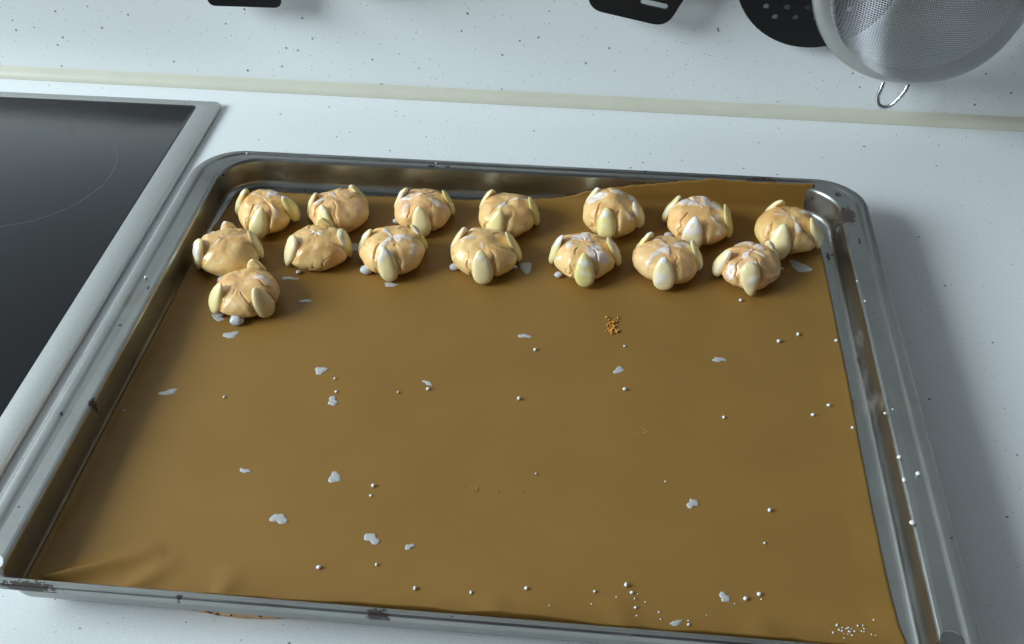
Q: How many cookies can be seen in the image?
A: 15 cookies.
